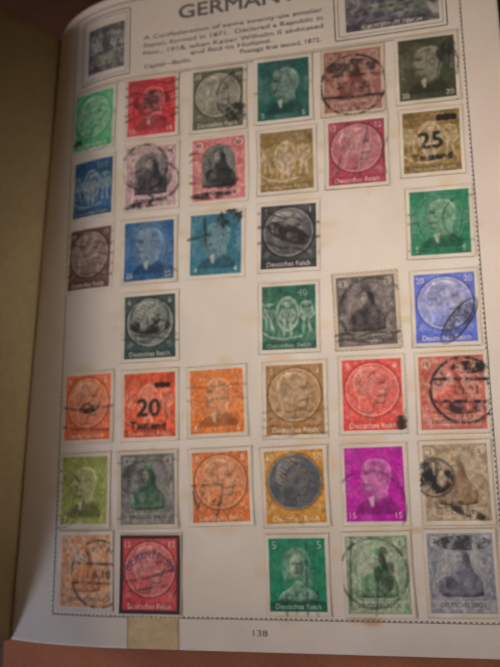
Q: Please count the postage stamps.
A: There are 38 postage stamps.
